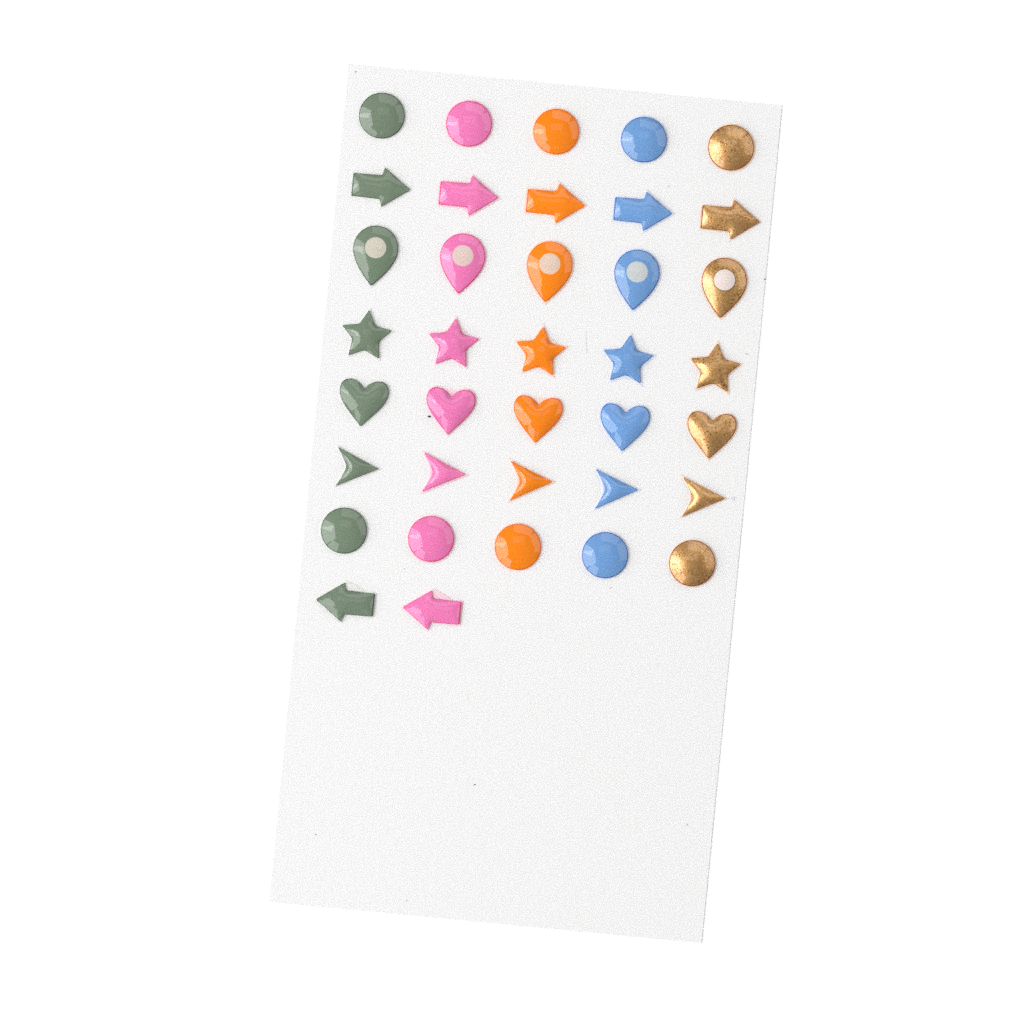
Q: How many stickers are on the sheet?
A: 37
